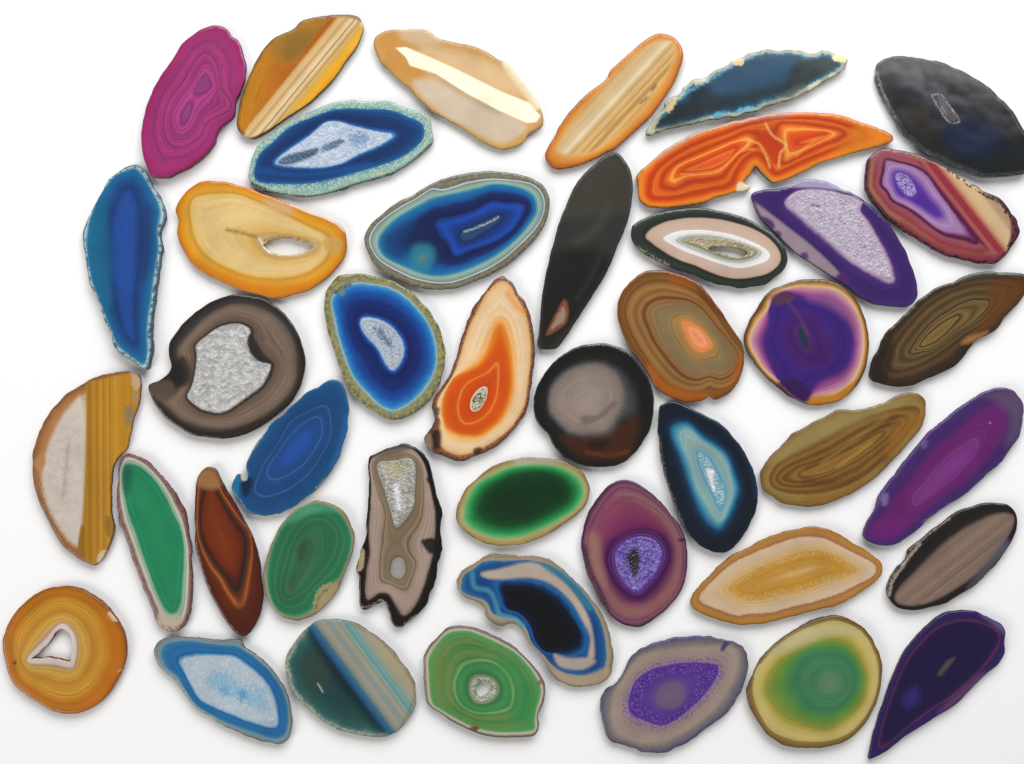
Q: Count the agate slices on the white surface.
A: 43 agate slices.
